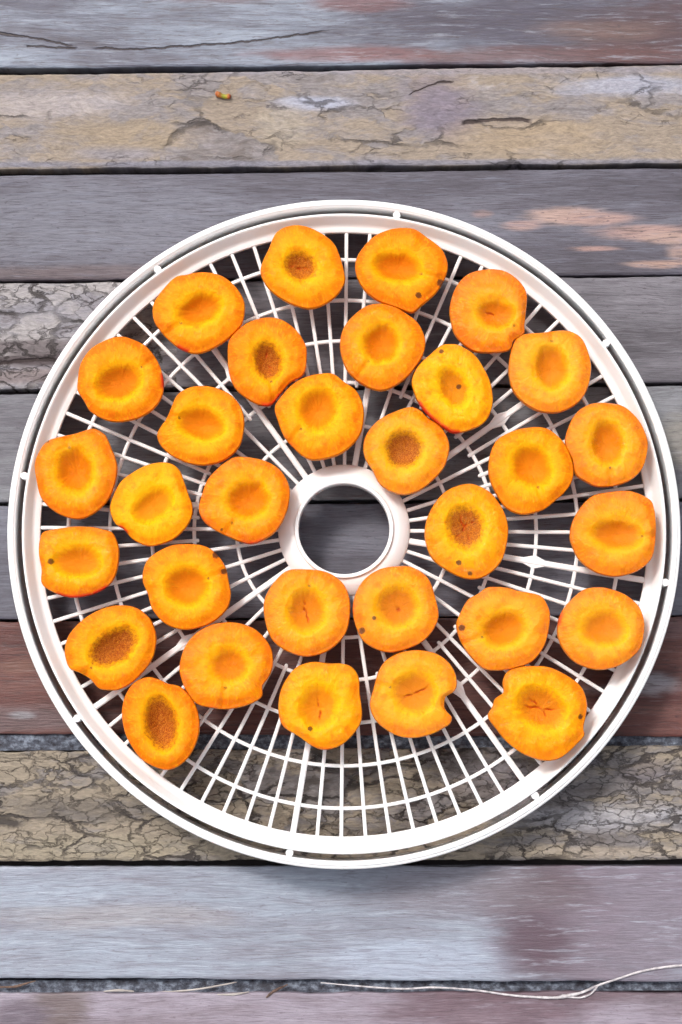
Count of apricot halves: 31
